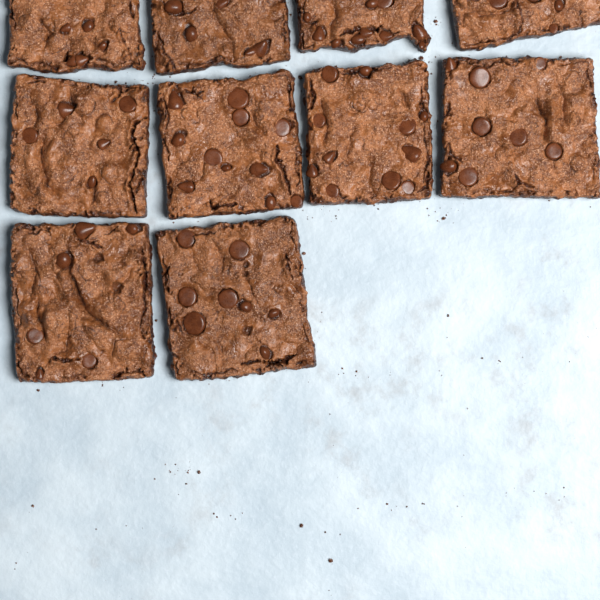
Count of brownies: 10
